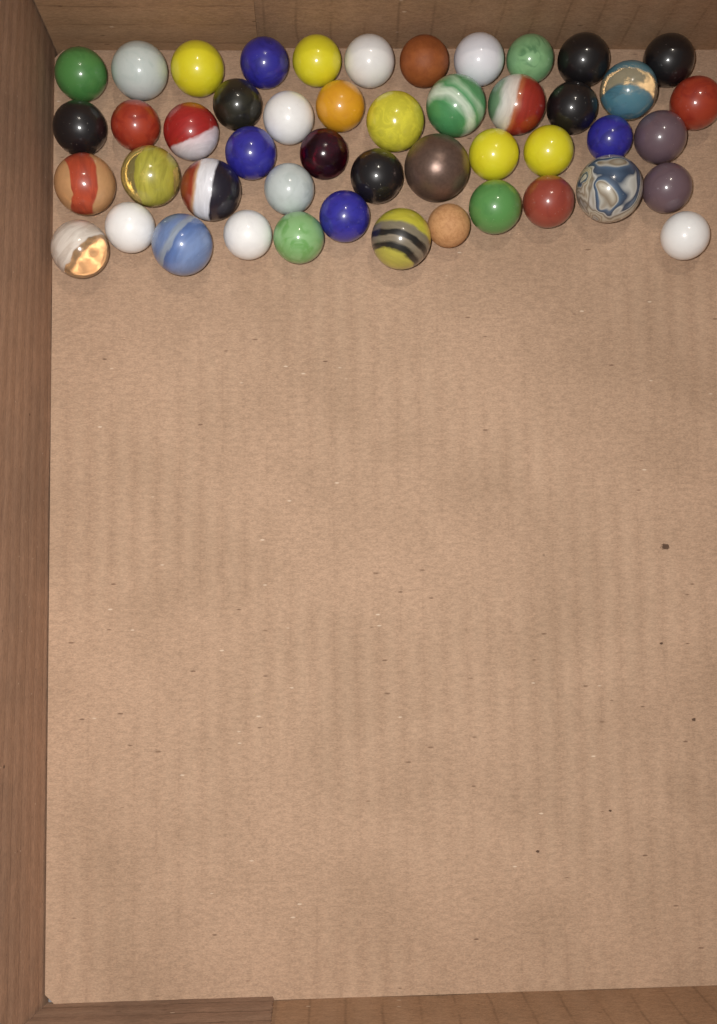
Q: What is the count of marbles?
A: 48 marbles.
